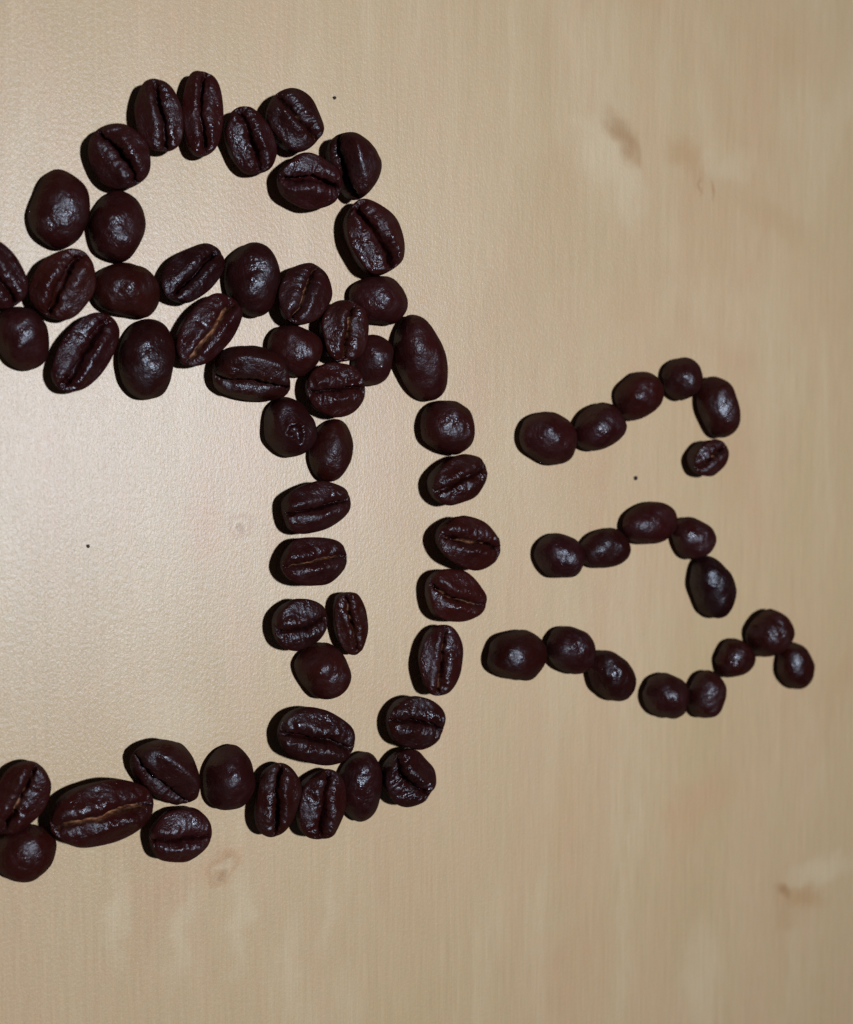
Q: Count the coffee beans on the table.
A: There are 70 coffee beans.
